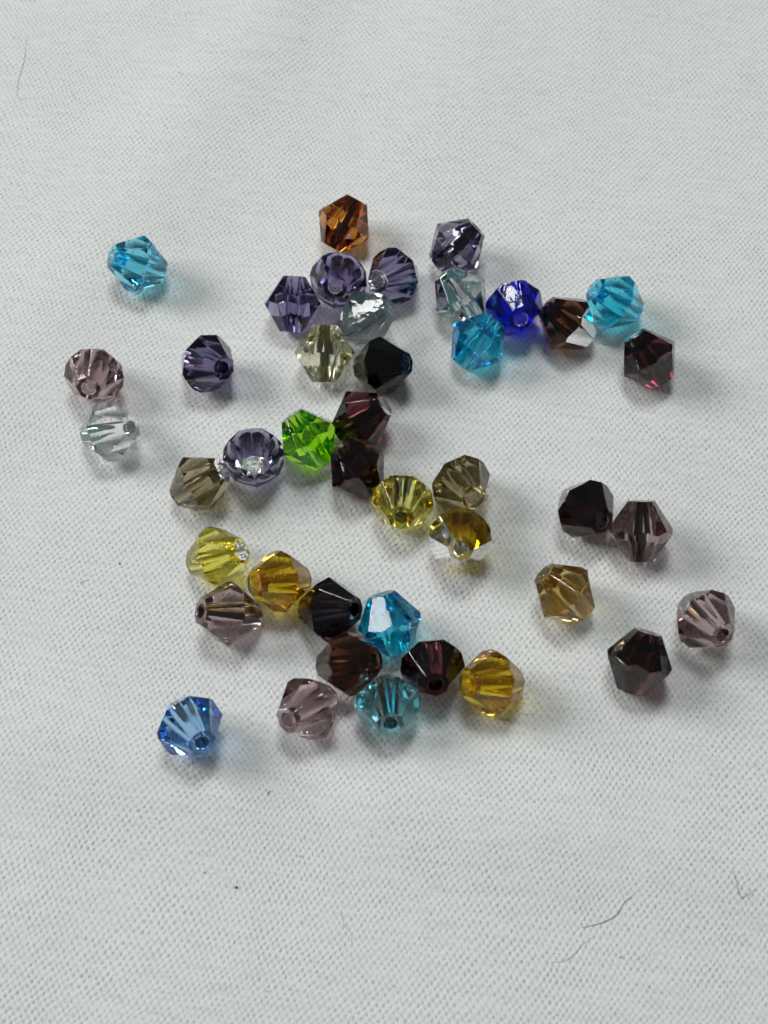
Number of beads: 42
